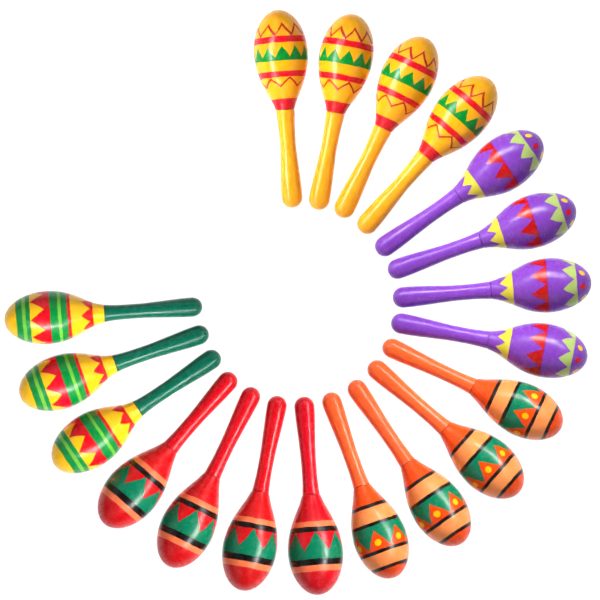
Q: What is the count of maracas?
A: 19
